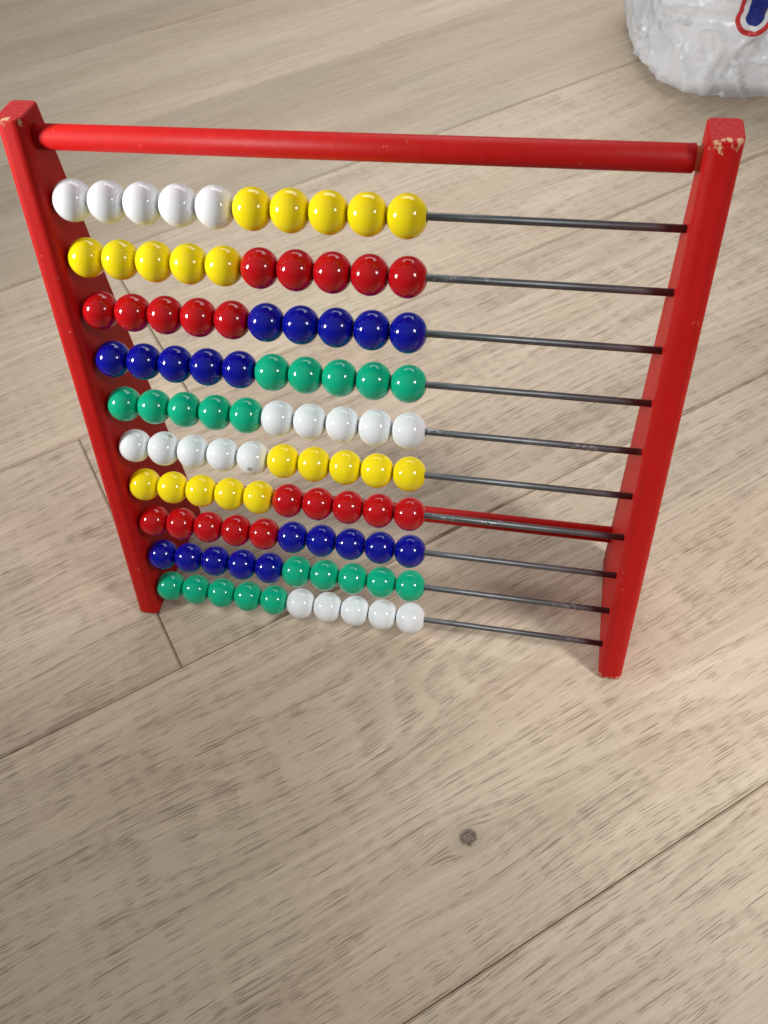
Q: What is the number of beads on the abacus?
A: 100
